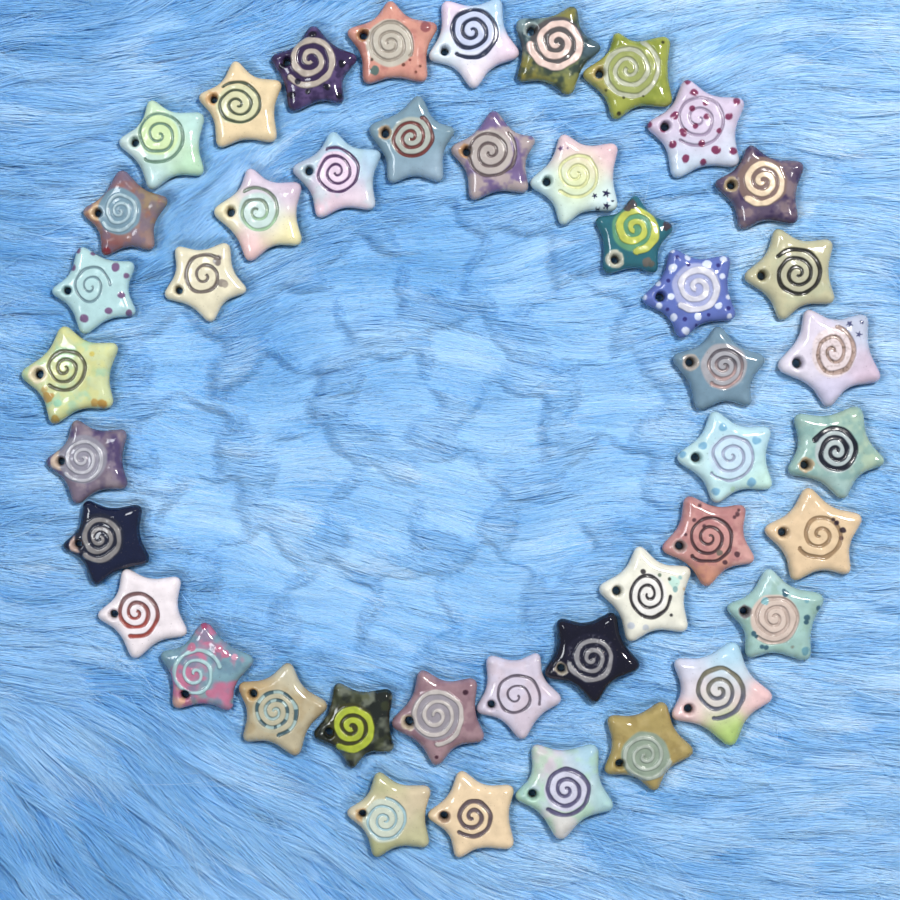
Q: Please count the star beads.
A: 43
